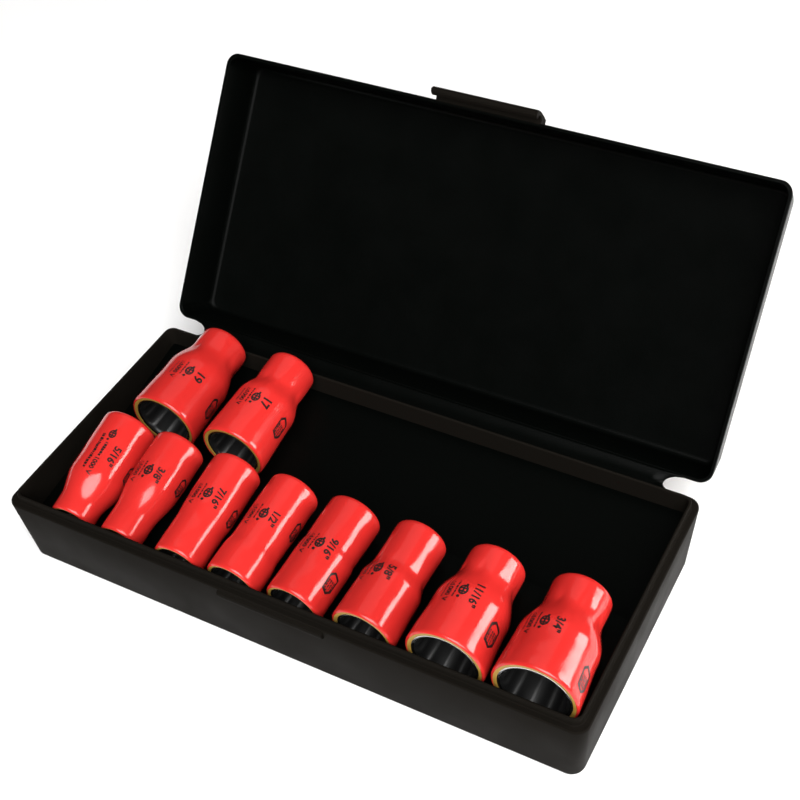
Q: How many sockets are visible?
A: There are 10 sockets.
